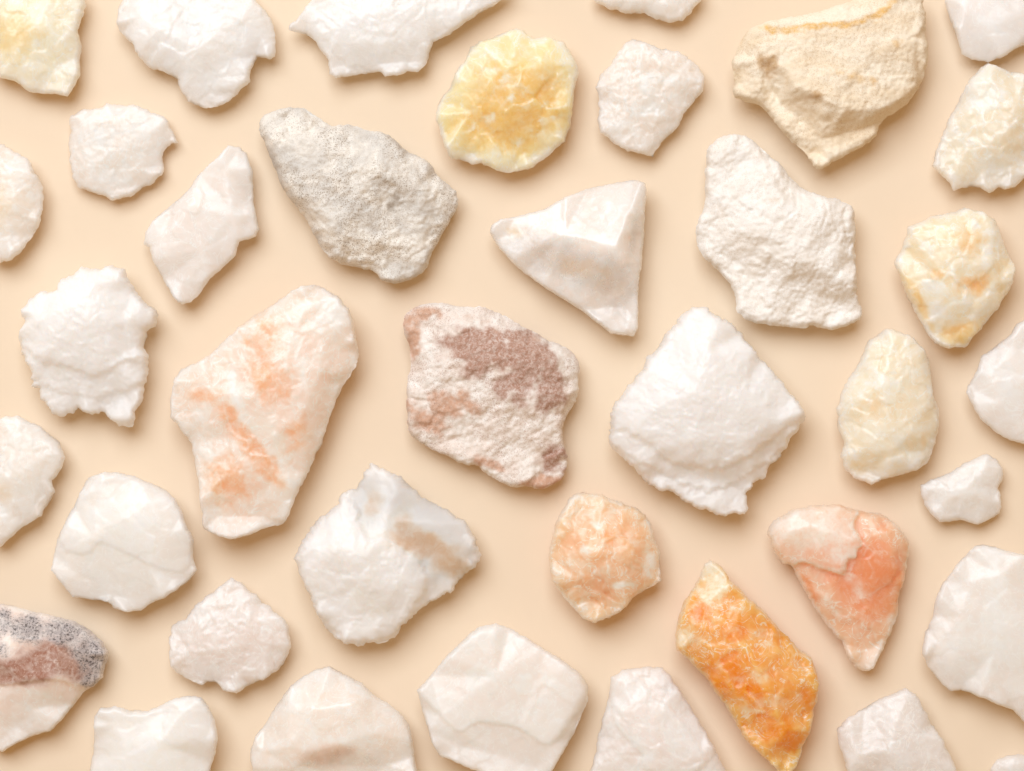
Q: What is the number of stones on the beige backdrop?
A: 38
